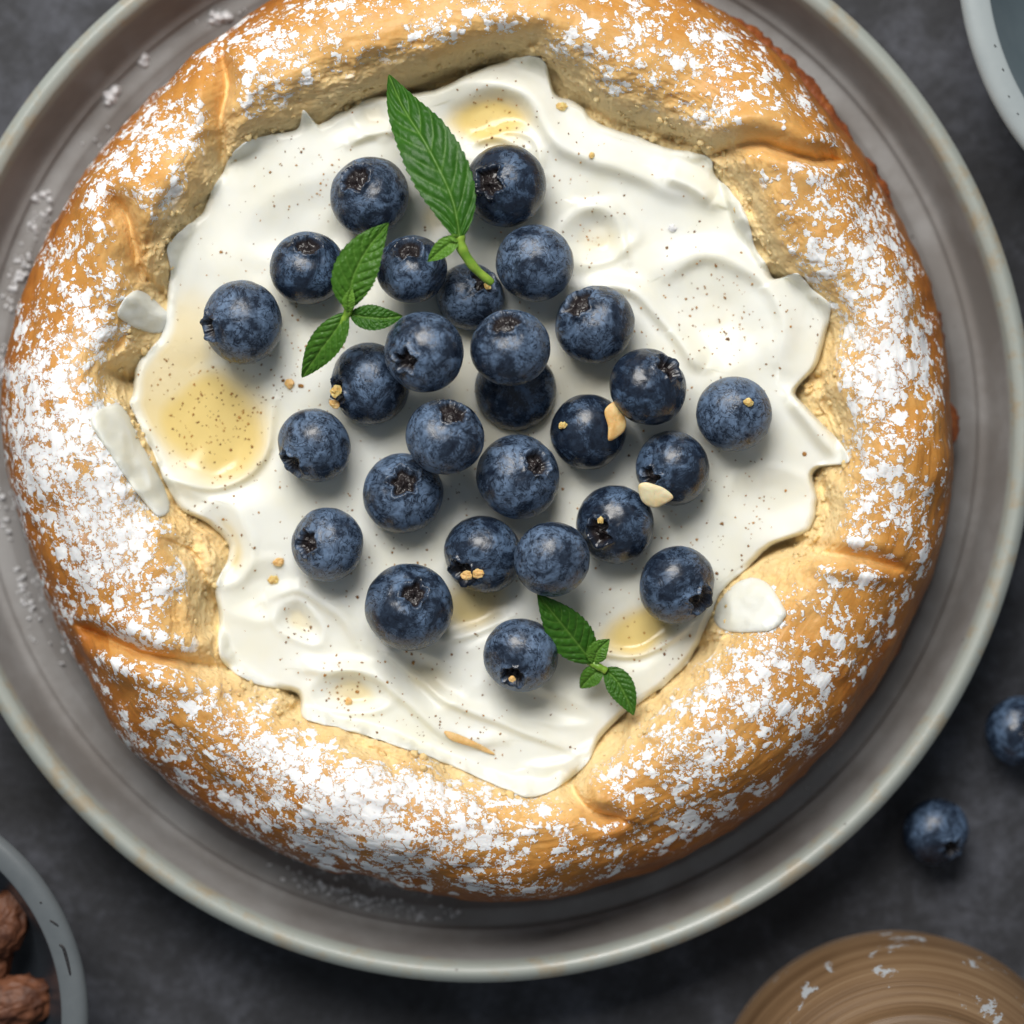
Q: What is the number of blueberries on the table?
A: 29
